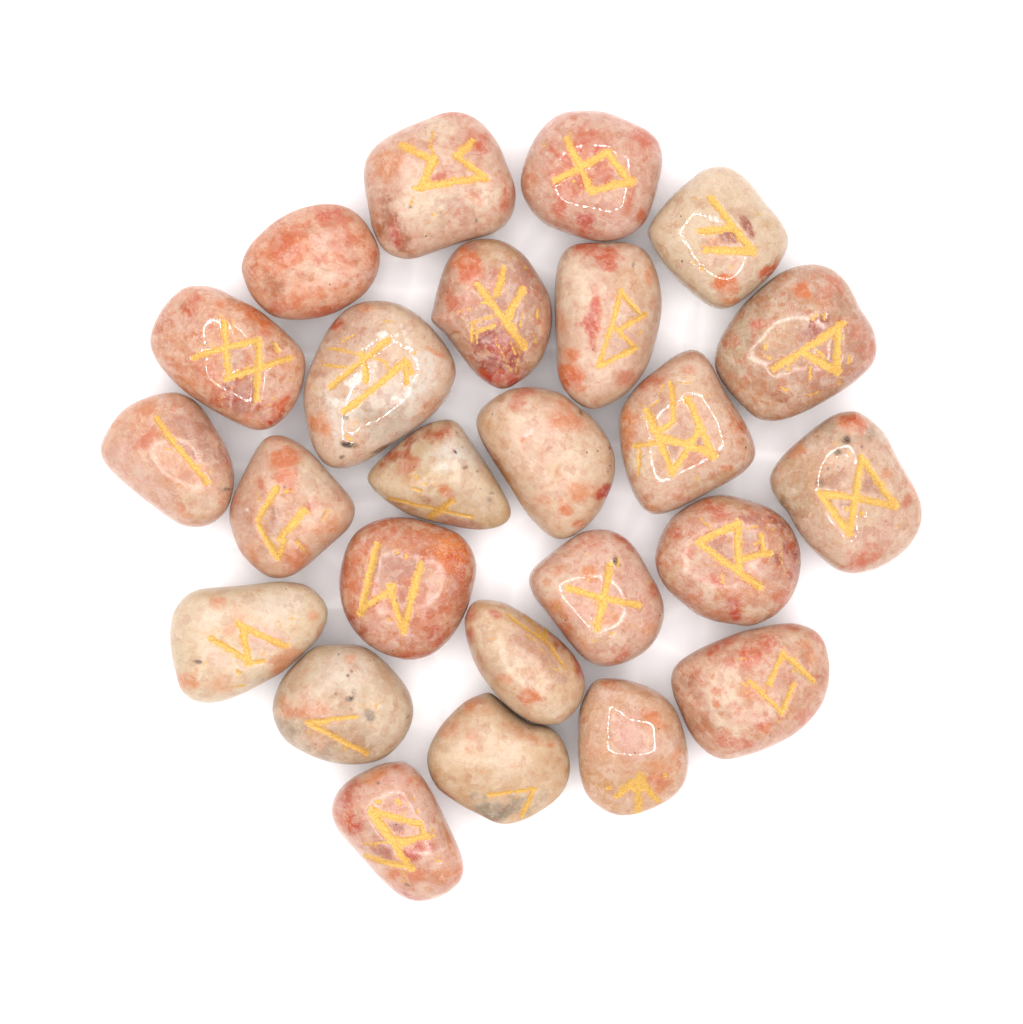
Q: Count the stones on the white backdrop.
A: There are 25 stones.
